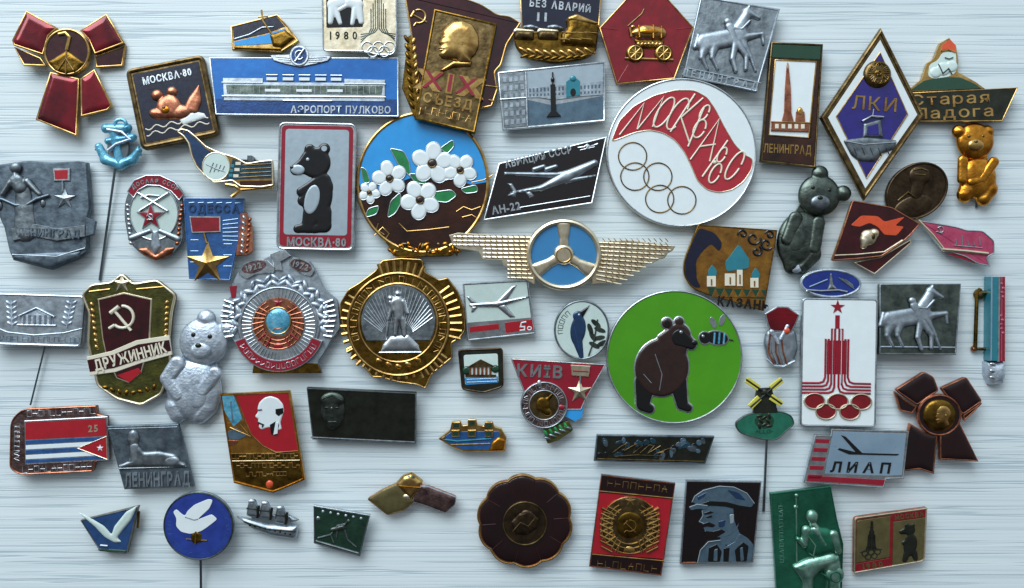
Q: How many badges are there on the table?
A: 63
